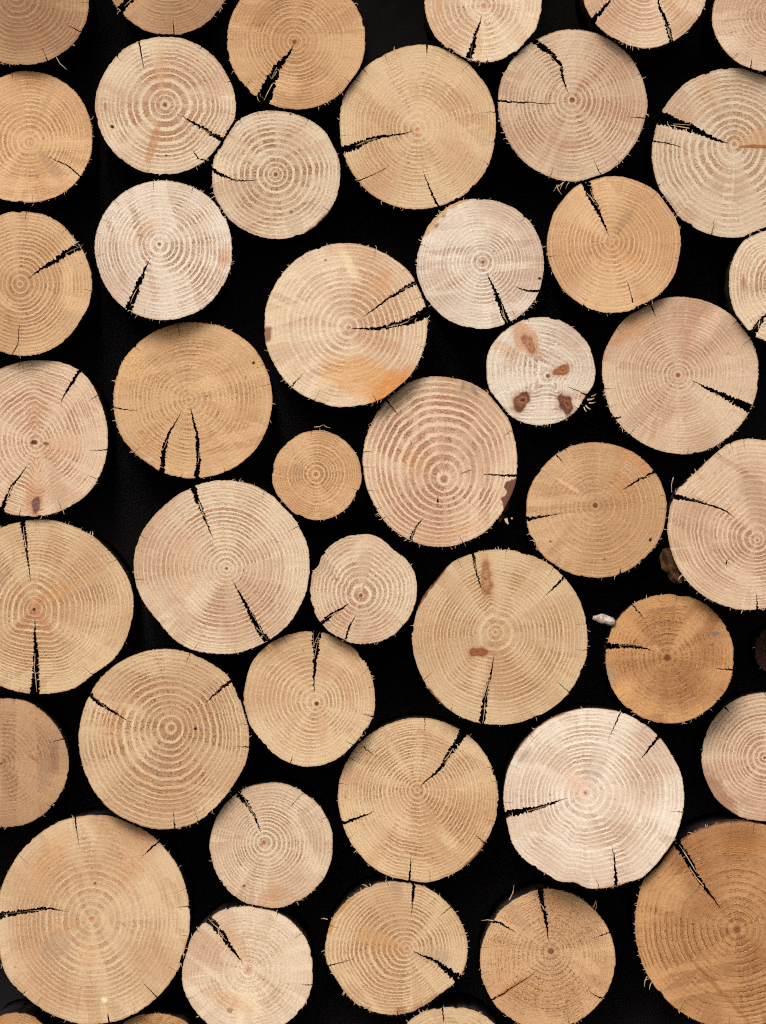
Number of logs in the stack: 47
